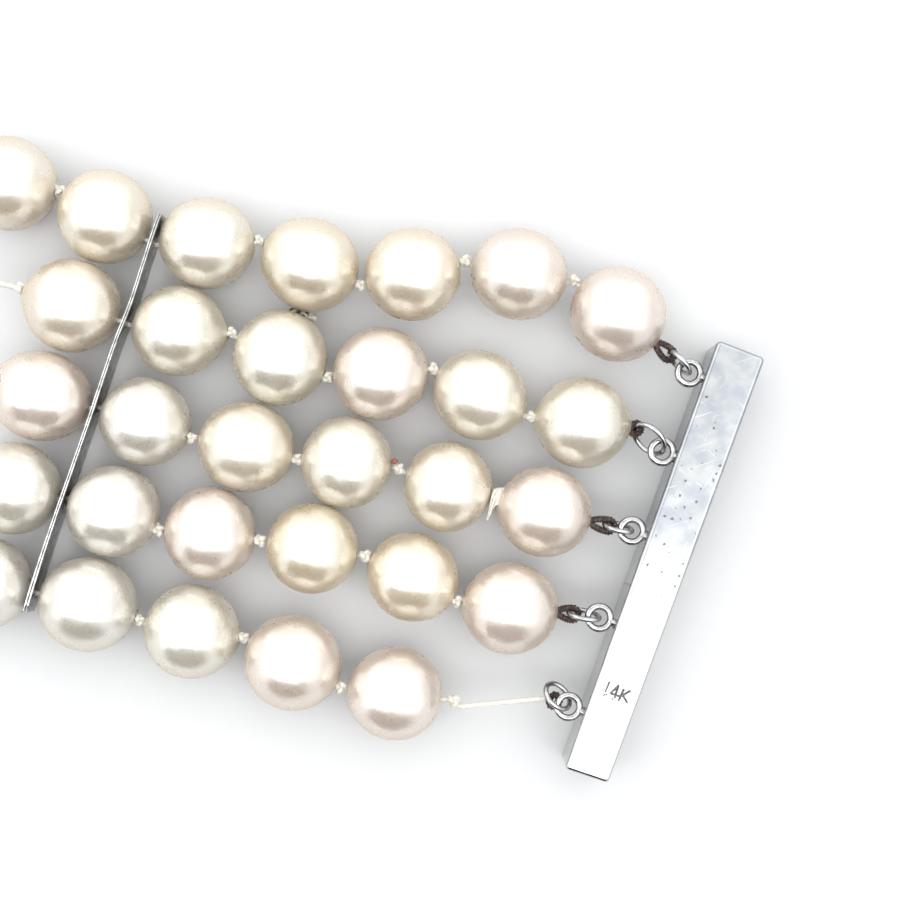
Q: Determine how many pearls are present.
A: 30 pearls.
